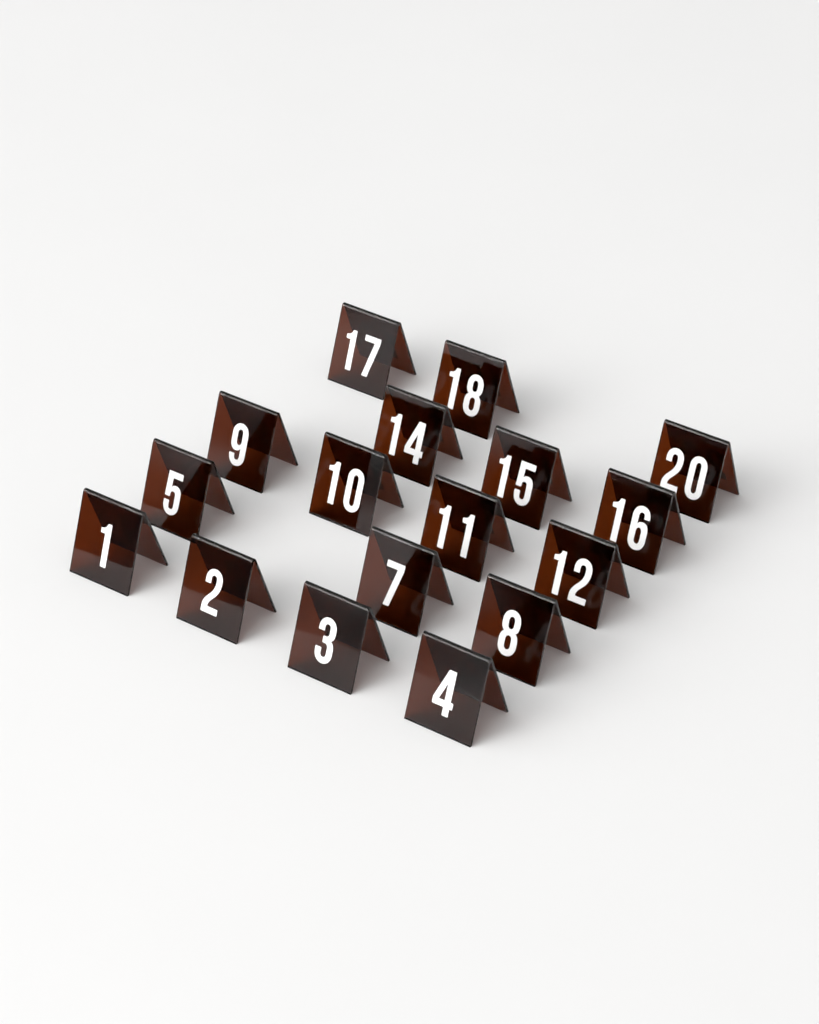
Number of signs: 17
